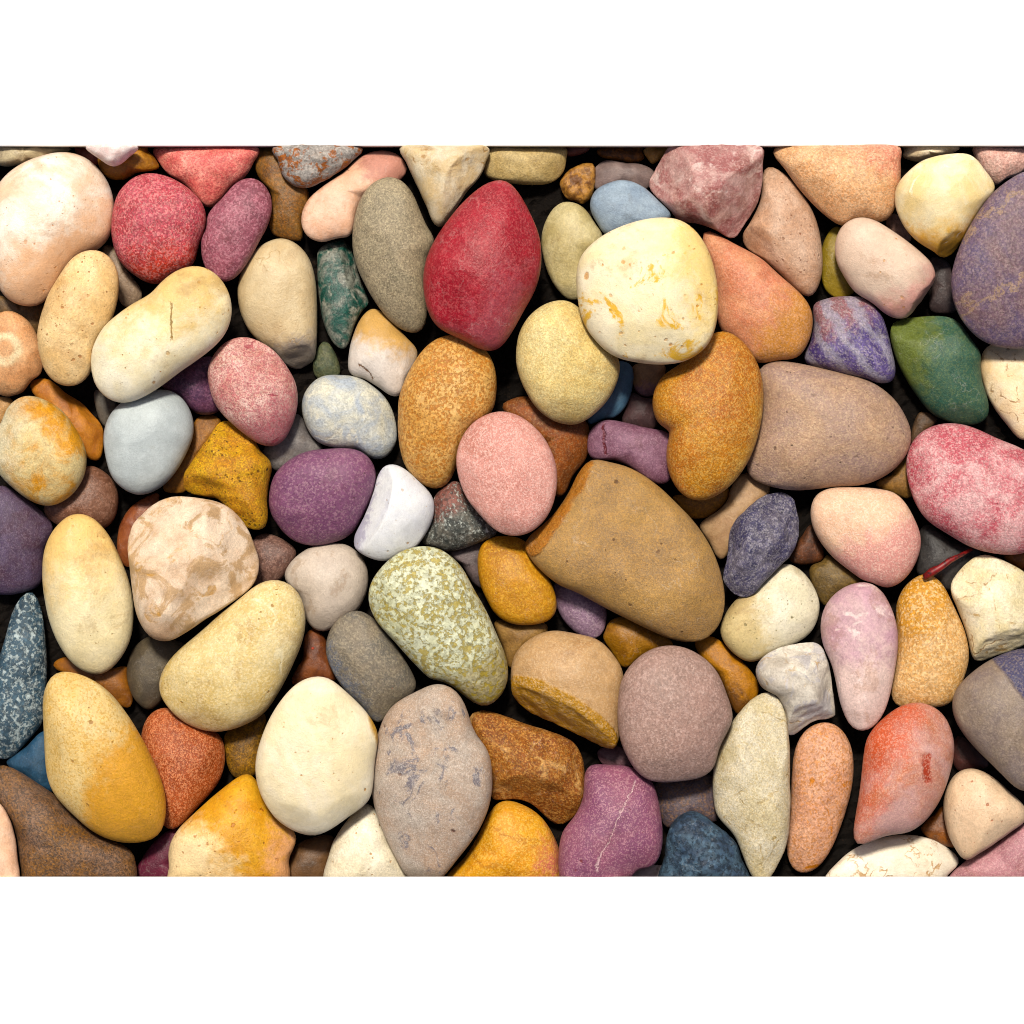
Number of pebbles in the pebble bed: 138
